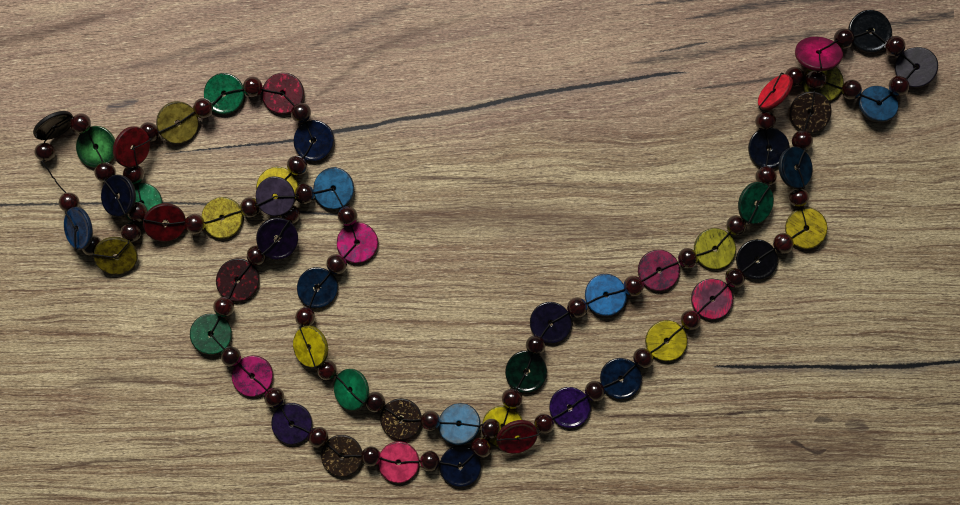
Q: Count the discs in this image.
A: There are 53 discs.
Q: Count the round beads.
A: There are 54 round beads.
